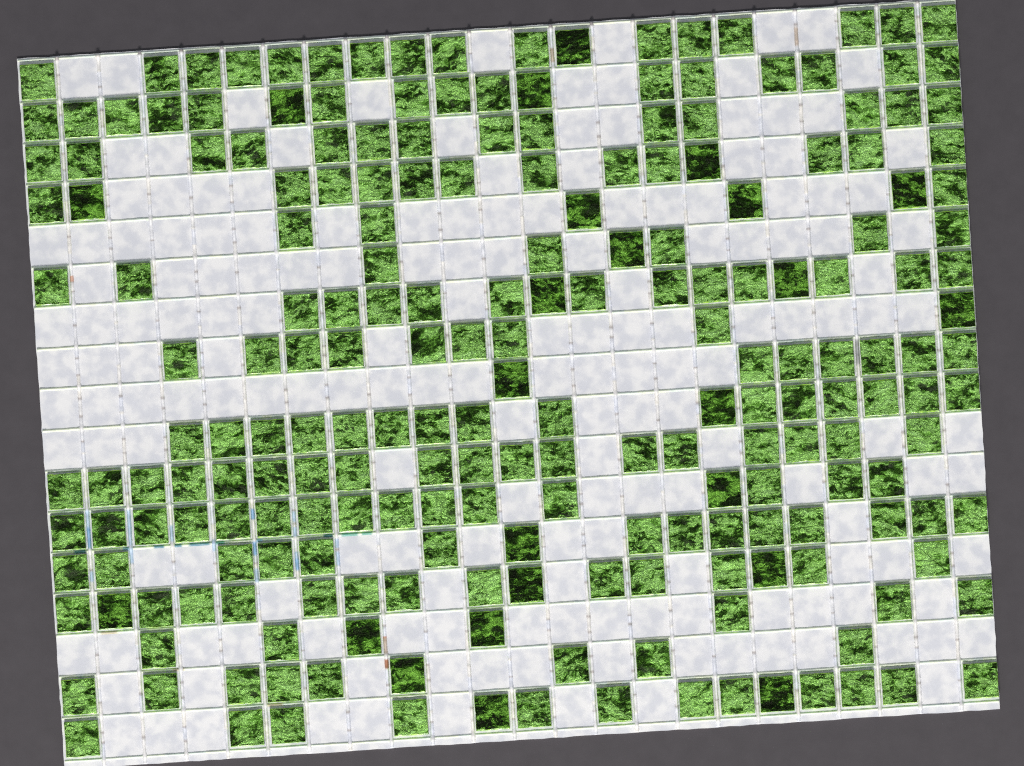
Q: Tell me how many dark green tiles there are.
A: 24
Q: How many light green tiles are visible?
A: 193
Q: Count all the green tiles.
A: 217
